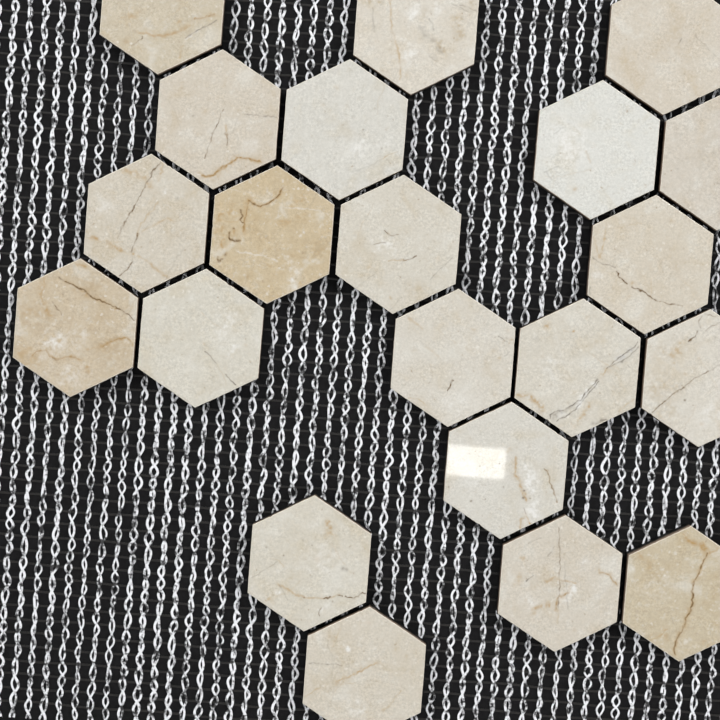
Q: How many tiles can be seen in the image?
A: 21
